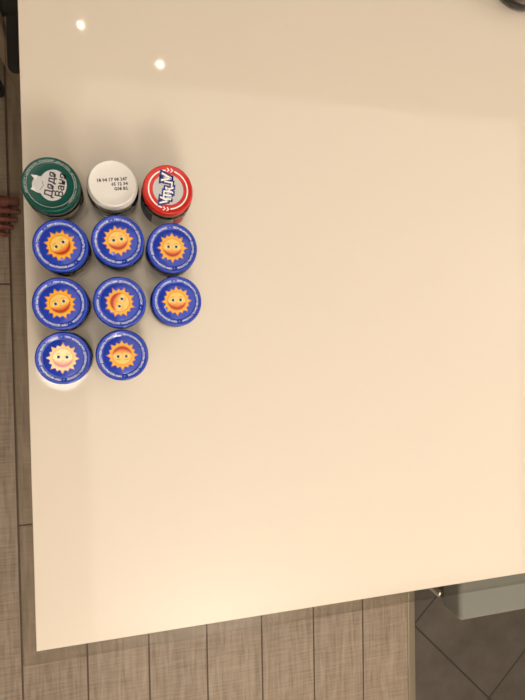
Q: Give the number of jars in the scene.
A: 11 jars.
